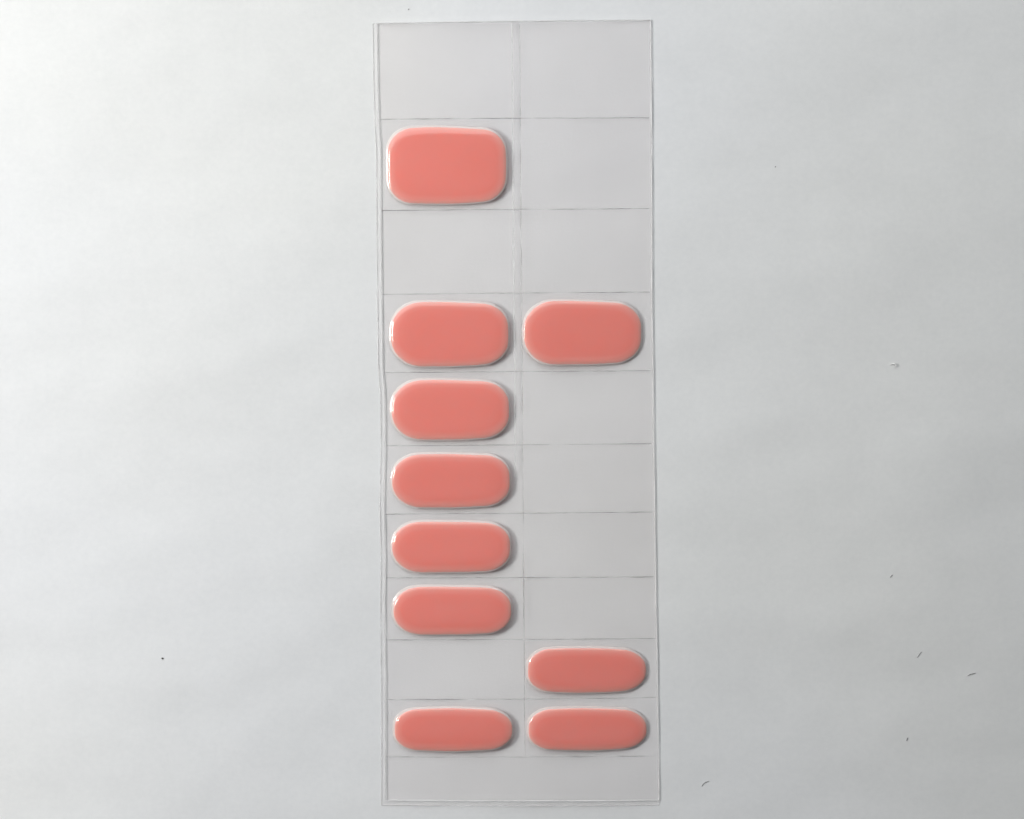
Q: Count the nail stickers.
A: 10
